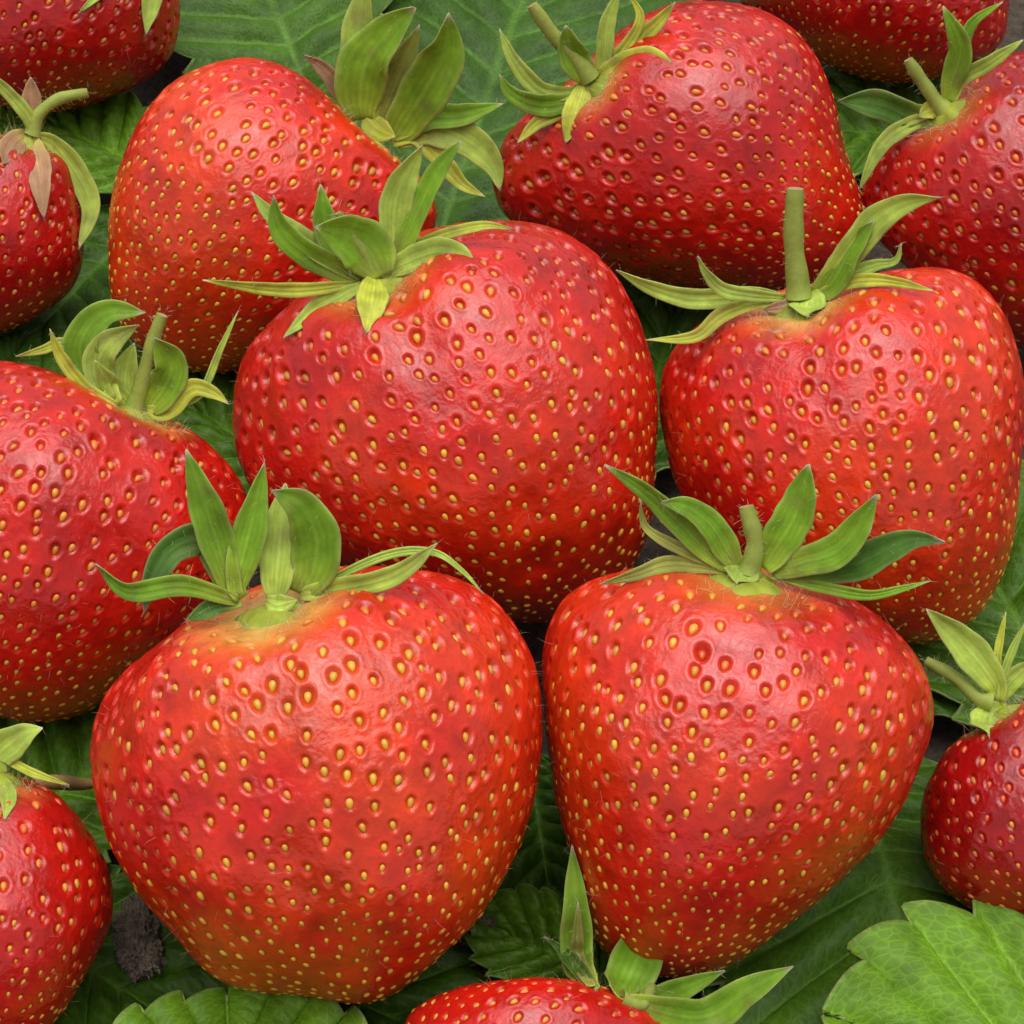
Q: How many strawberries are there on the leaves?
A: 14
